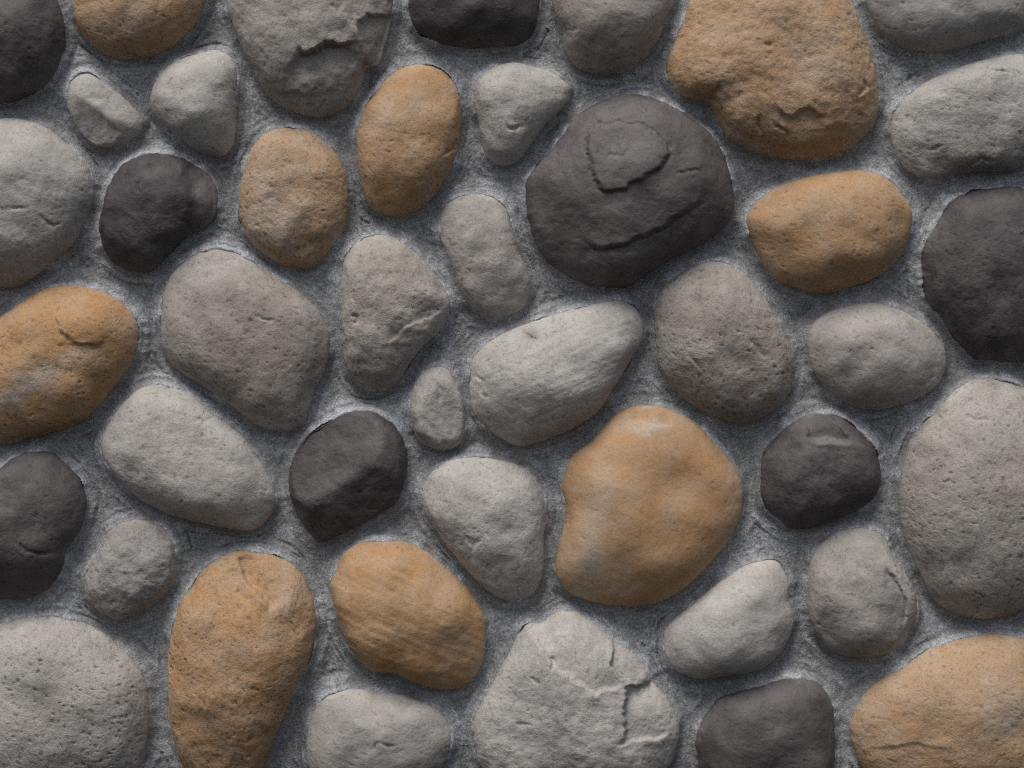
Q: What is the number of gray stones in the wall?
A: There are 24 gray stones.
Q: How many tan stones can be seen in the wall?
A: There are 10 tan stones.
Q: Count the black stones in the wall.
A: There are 9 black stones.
